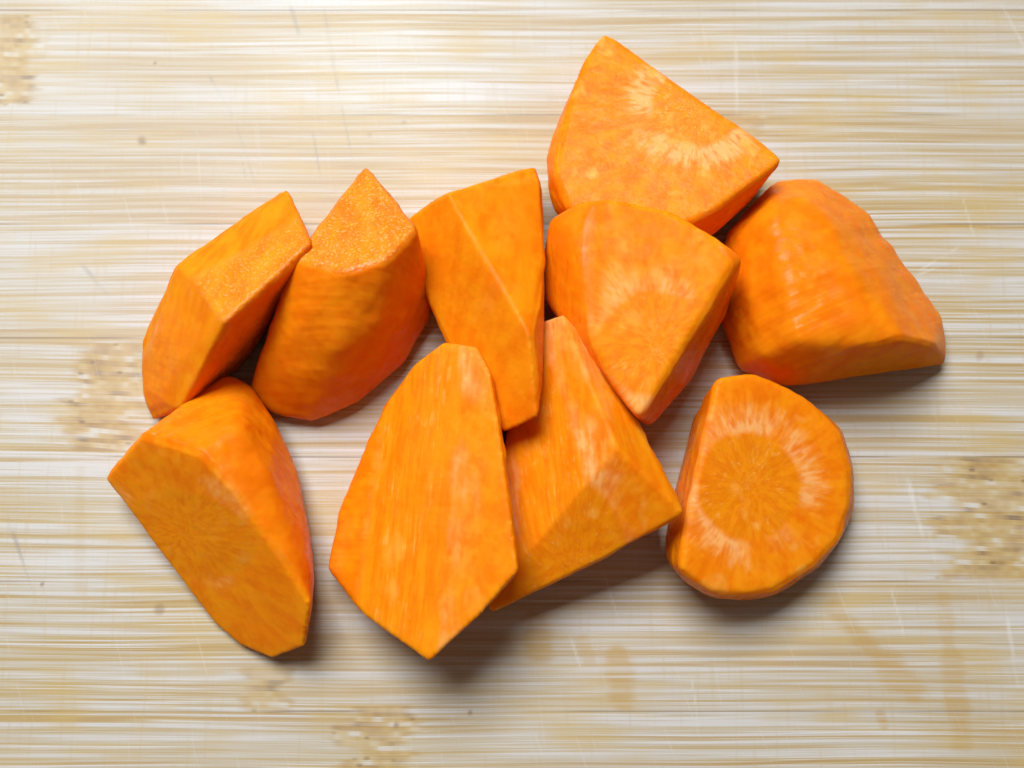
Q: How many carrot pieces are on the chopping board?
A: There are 10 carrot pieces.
